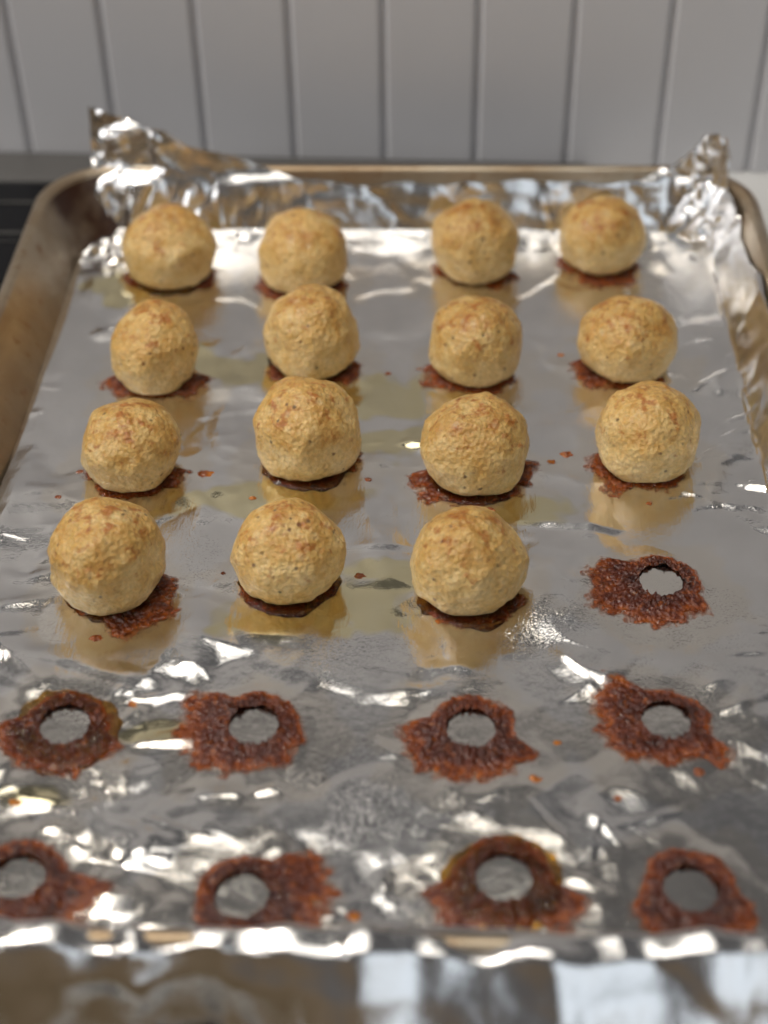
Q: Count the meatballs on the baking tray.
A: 15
